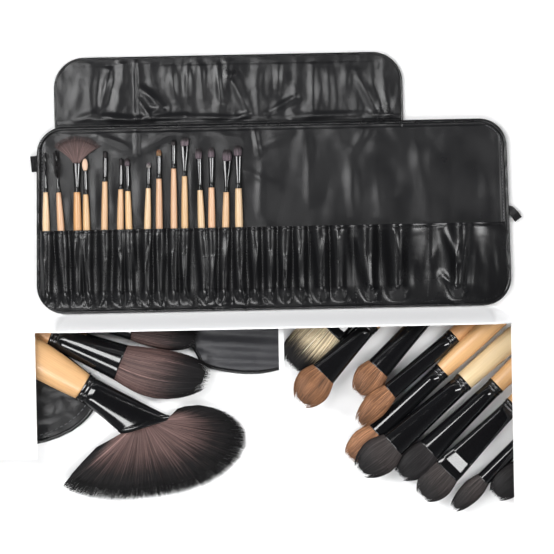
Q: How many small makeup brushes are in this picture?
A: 15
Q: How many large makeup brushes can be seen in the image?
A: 13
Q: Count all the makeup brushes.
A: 28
